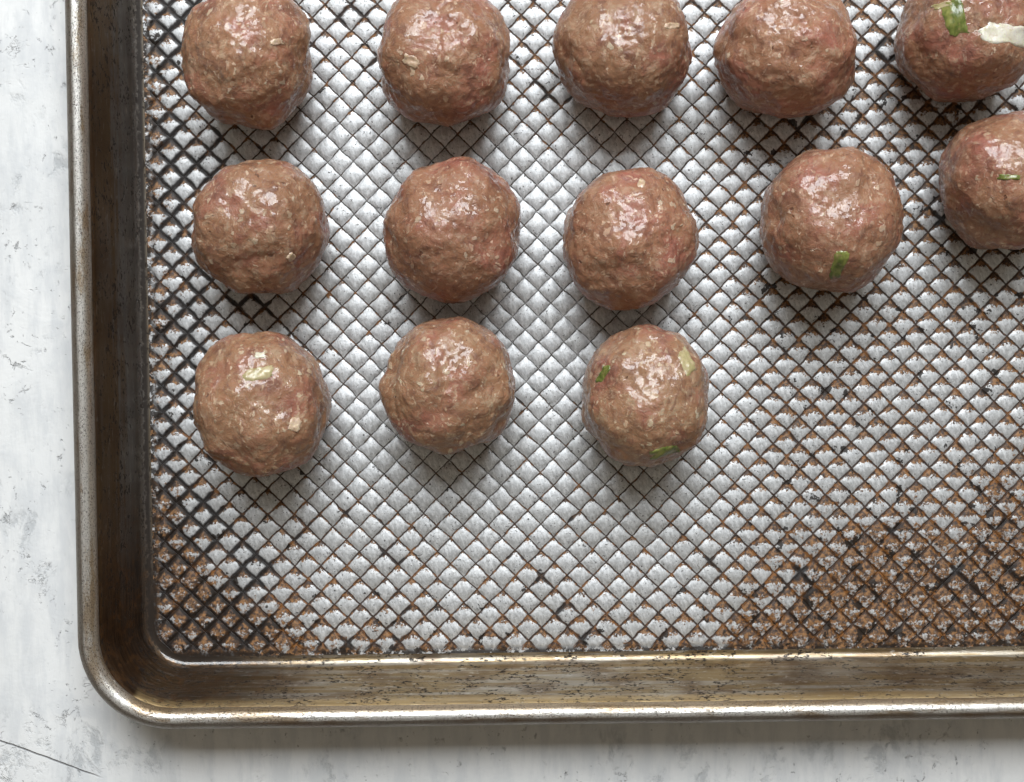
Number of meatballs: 13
